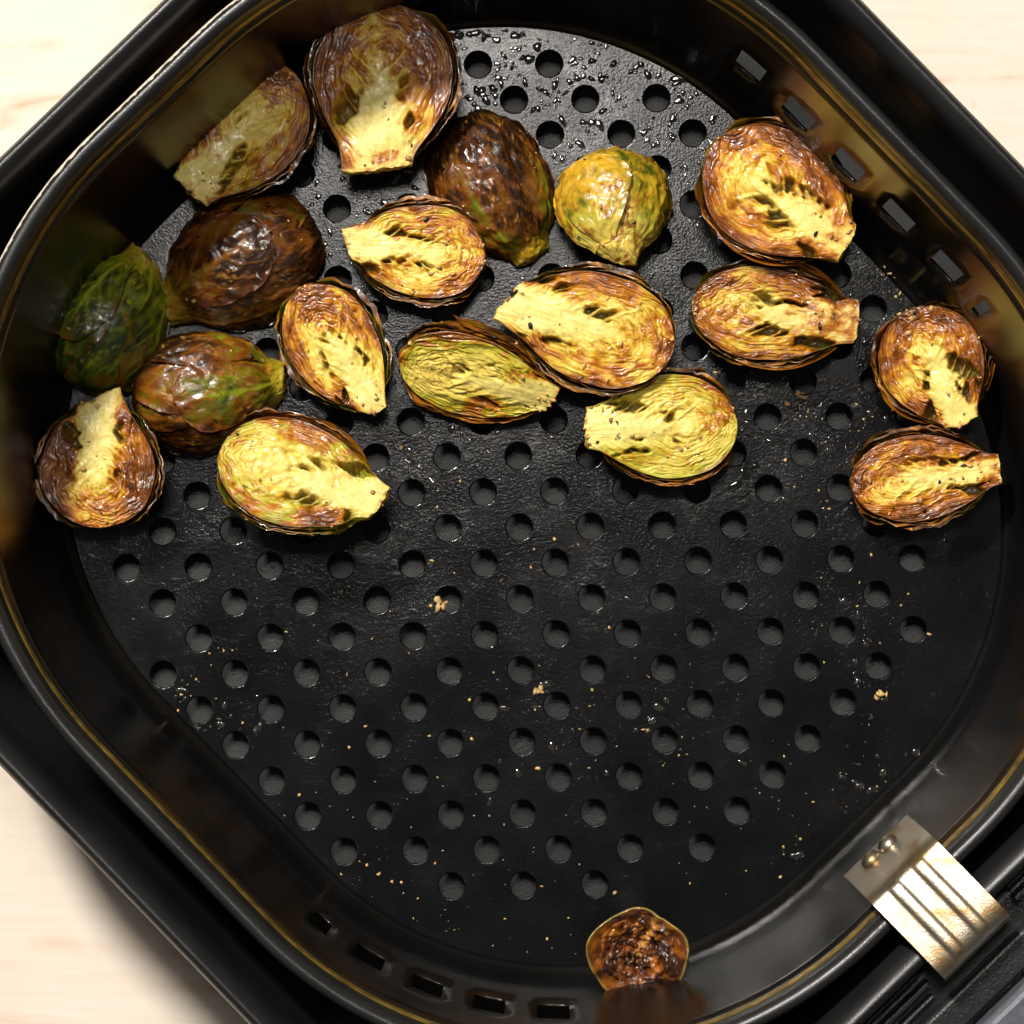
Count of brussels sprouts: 18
